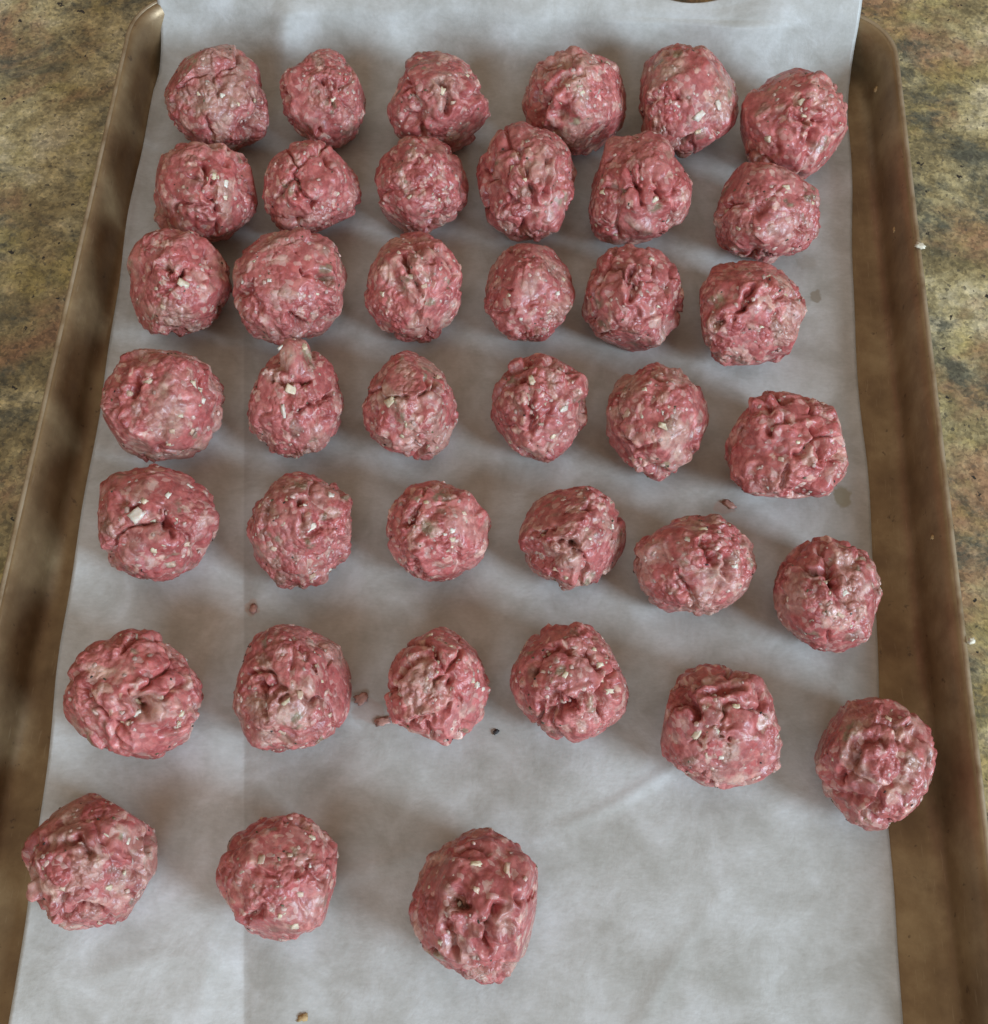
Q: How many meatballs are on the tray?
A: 39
